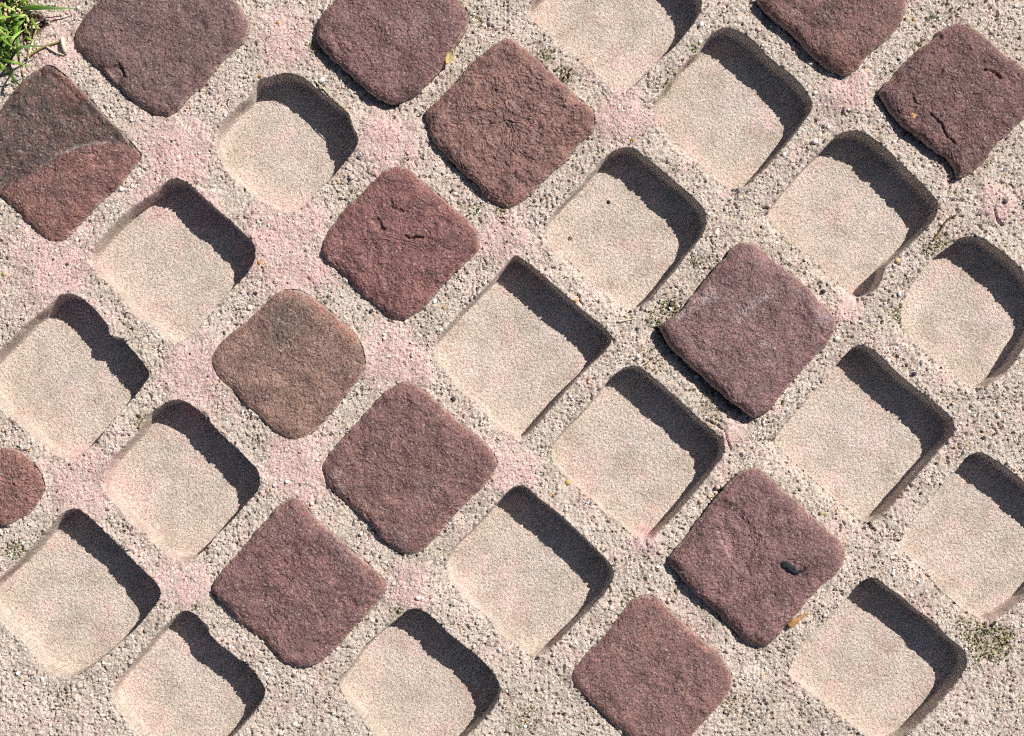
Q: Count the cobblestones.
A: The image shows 14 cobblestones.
